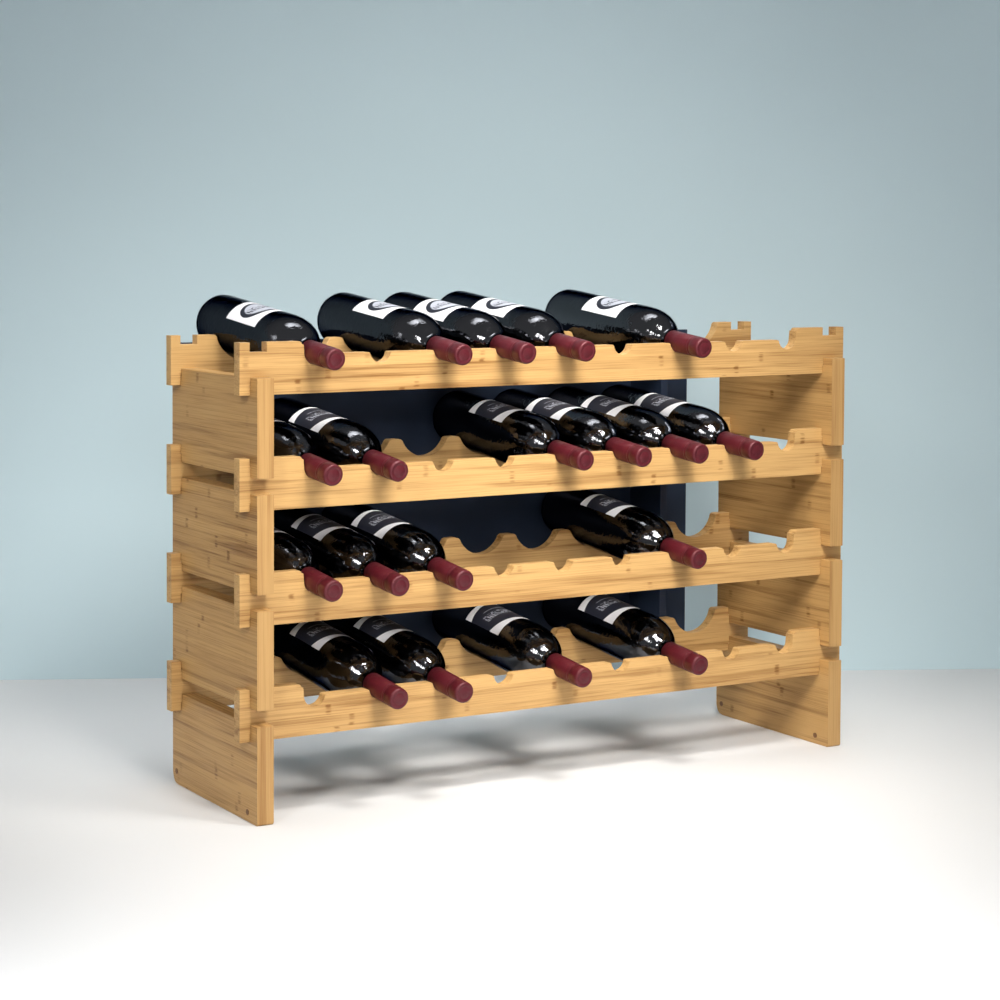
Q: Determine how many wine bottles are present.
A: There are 19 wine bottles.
